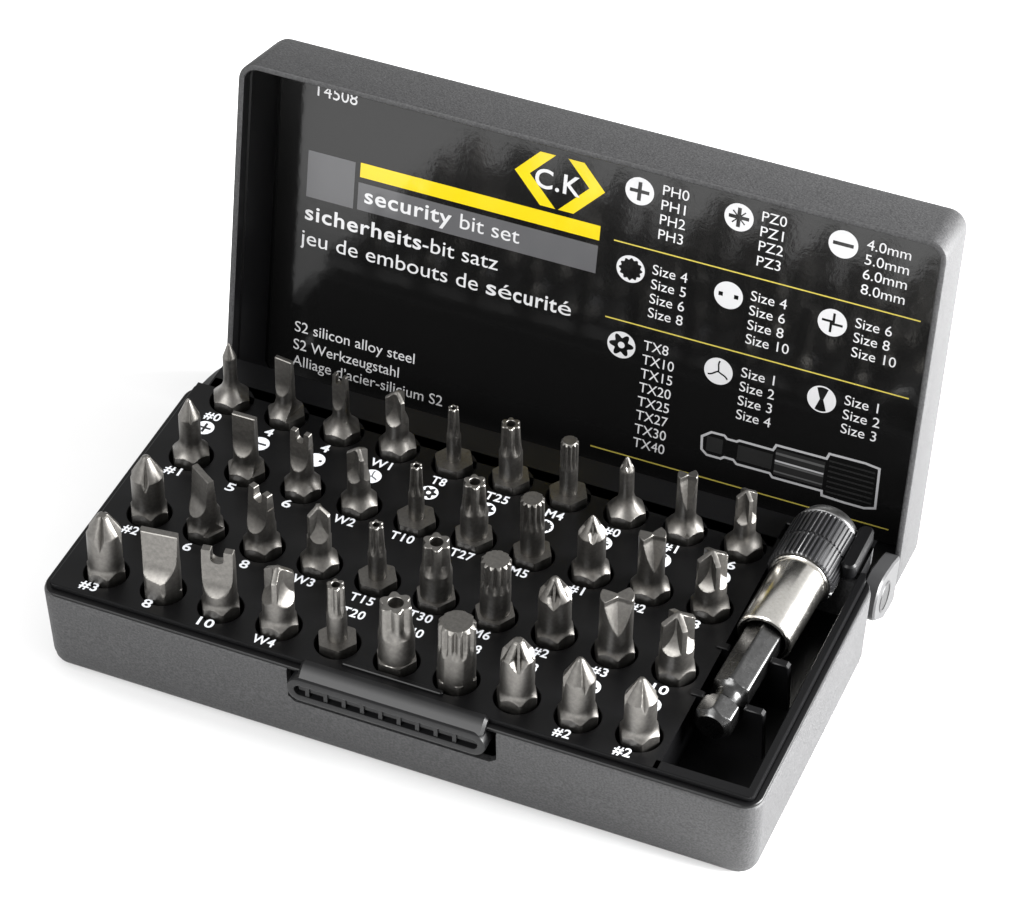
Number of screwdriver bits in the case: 40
